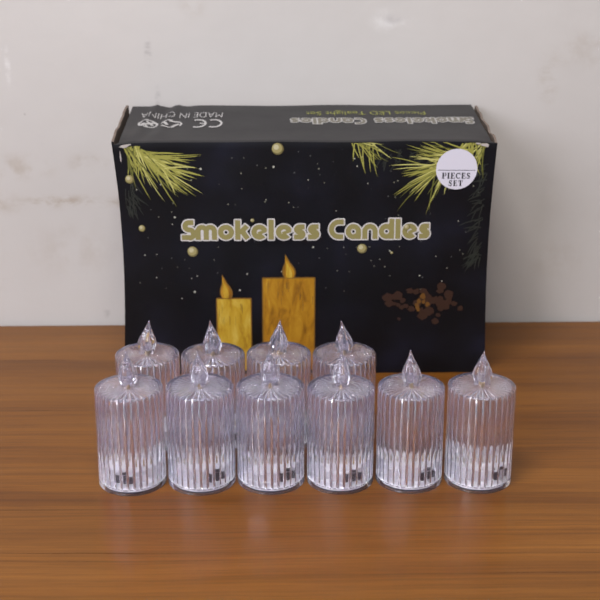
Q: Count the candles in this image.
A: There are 10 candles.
